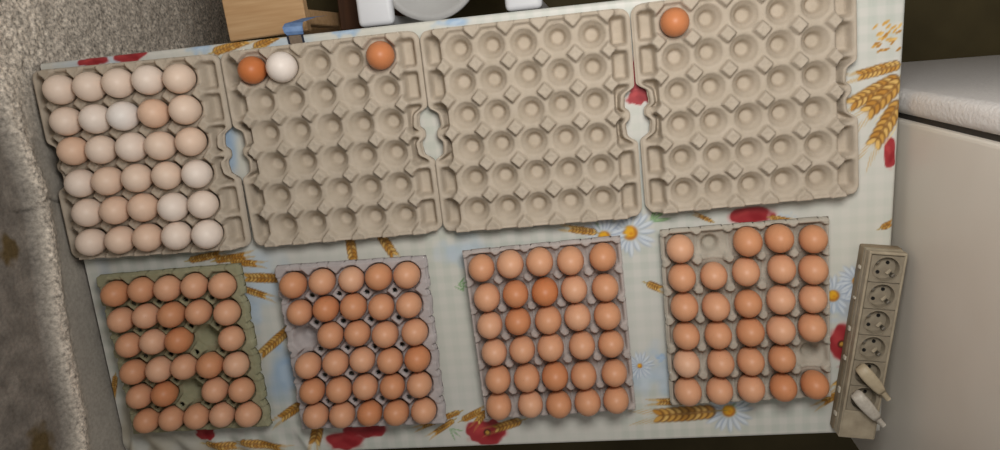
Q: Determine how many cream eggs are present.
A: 31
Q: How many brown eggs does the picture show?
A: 118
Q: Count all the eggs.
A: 149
